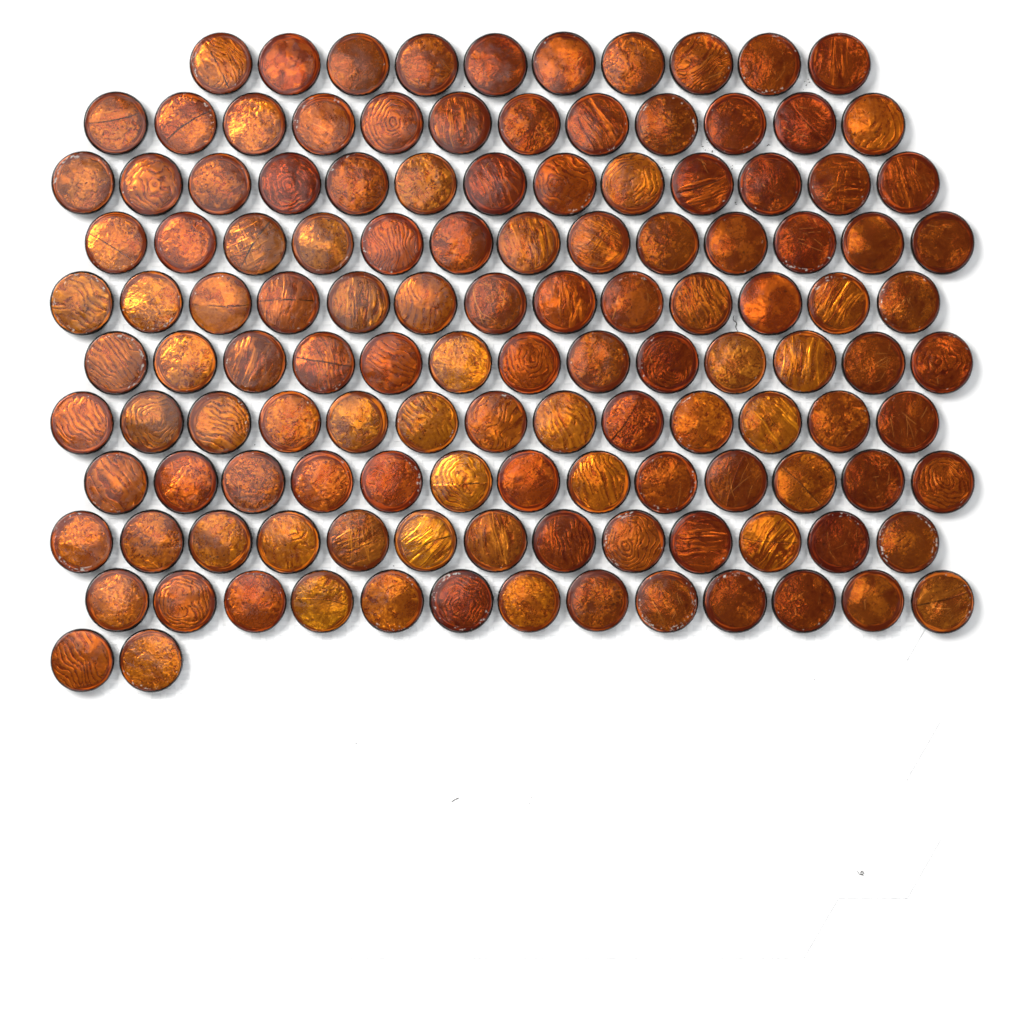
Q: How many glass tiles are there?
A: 128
